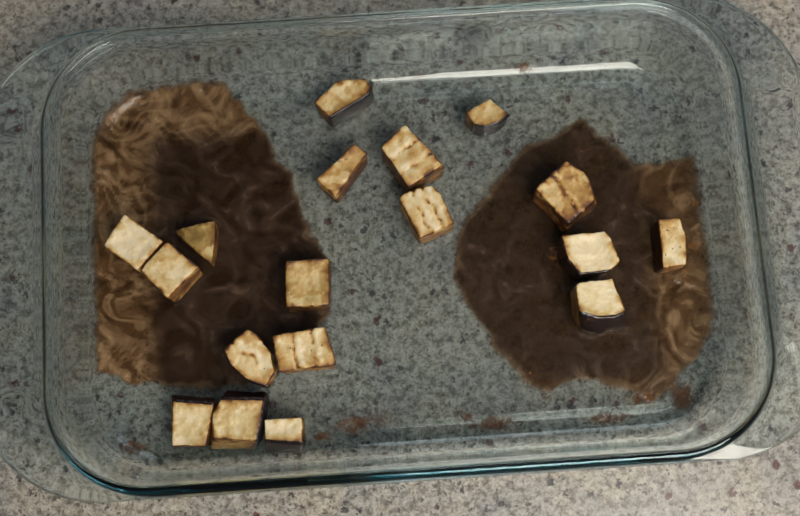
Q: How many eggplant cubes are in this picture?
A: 18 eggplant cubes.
